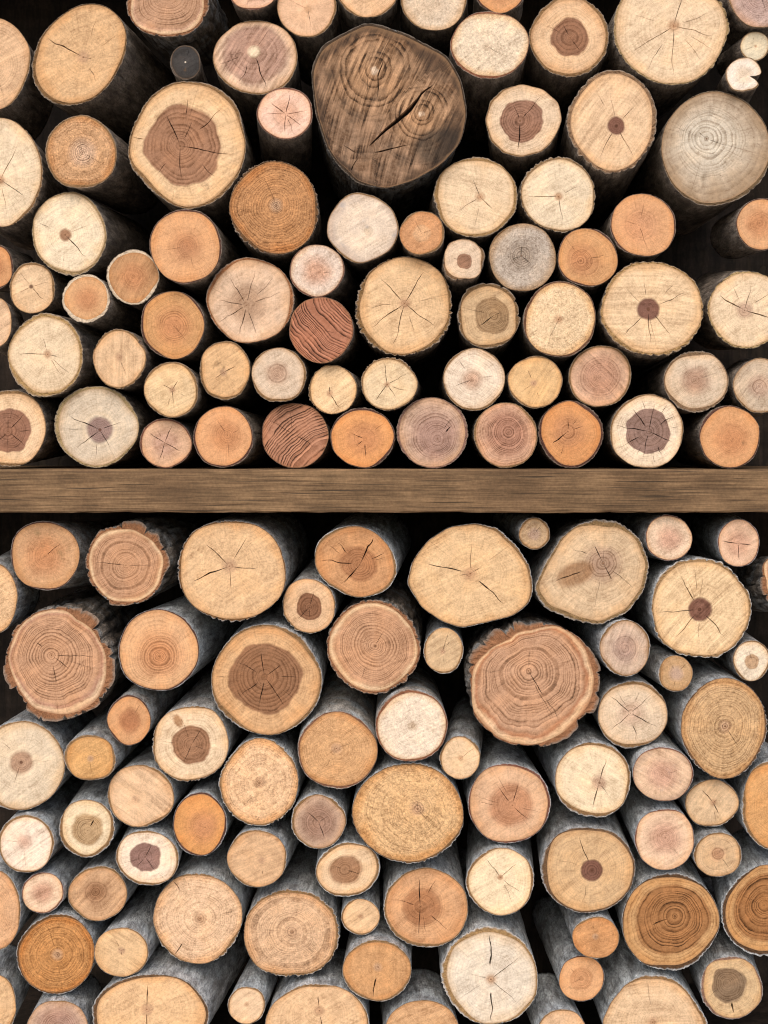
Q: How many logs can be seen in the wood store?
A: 147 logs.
